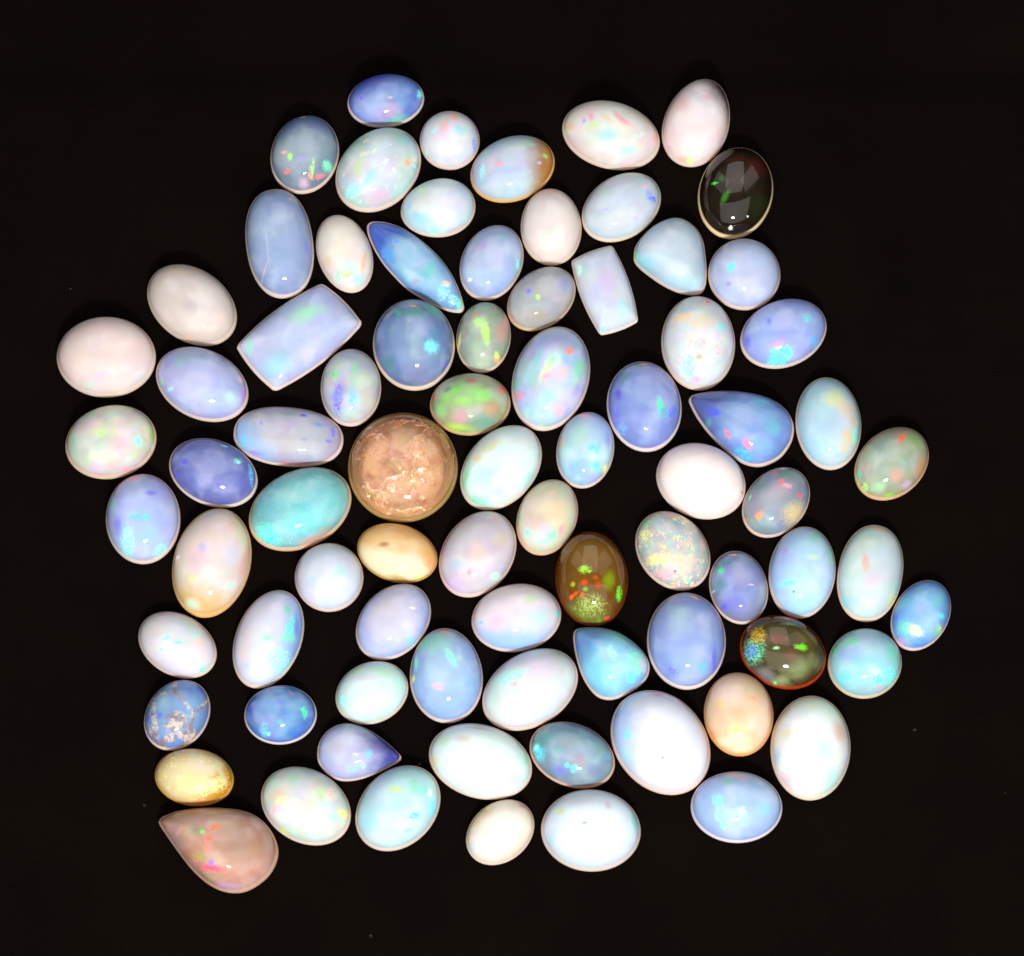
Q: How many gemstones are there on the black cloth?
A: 81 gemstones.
